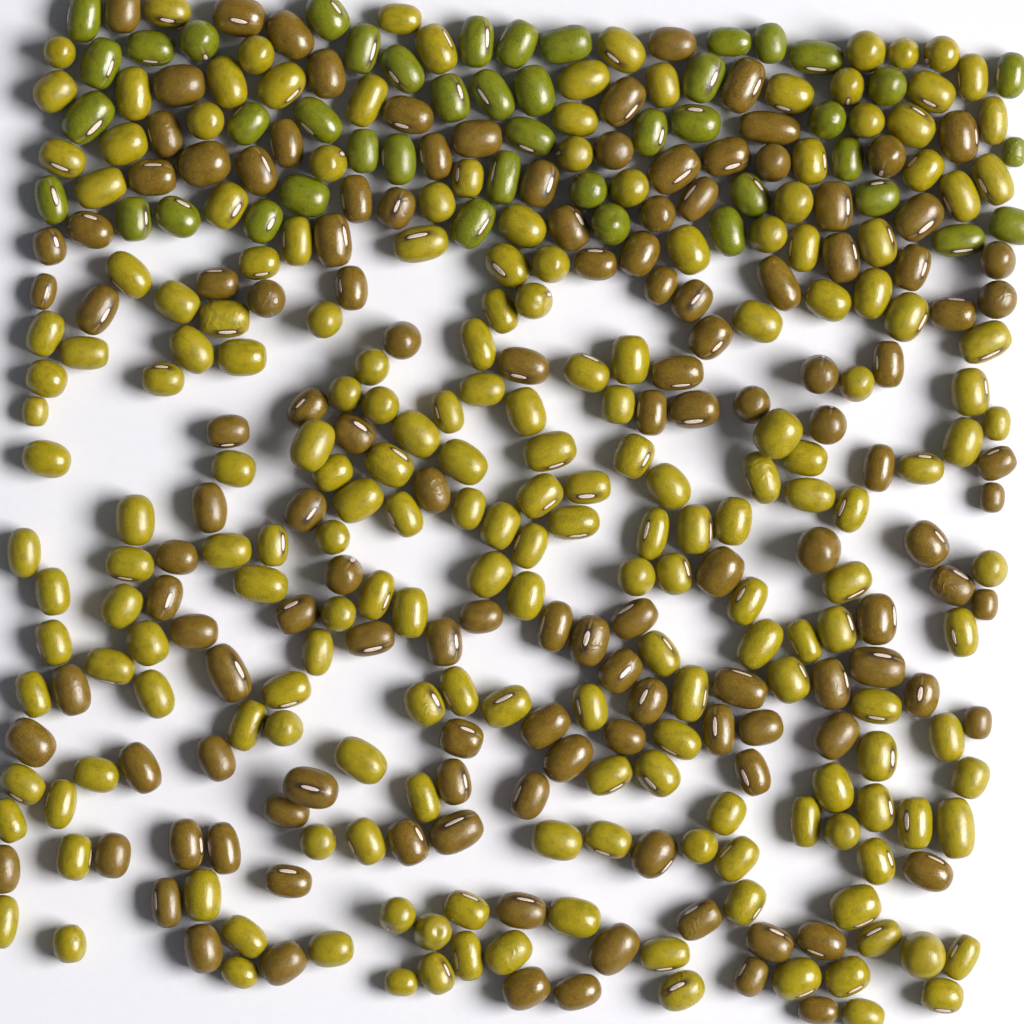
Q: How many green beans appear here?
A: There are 44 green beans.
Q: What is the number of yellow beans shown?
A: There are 200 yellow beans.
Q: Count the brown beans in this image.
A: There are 130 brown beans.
